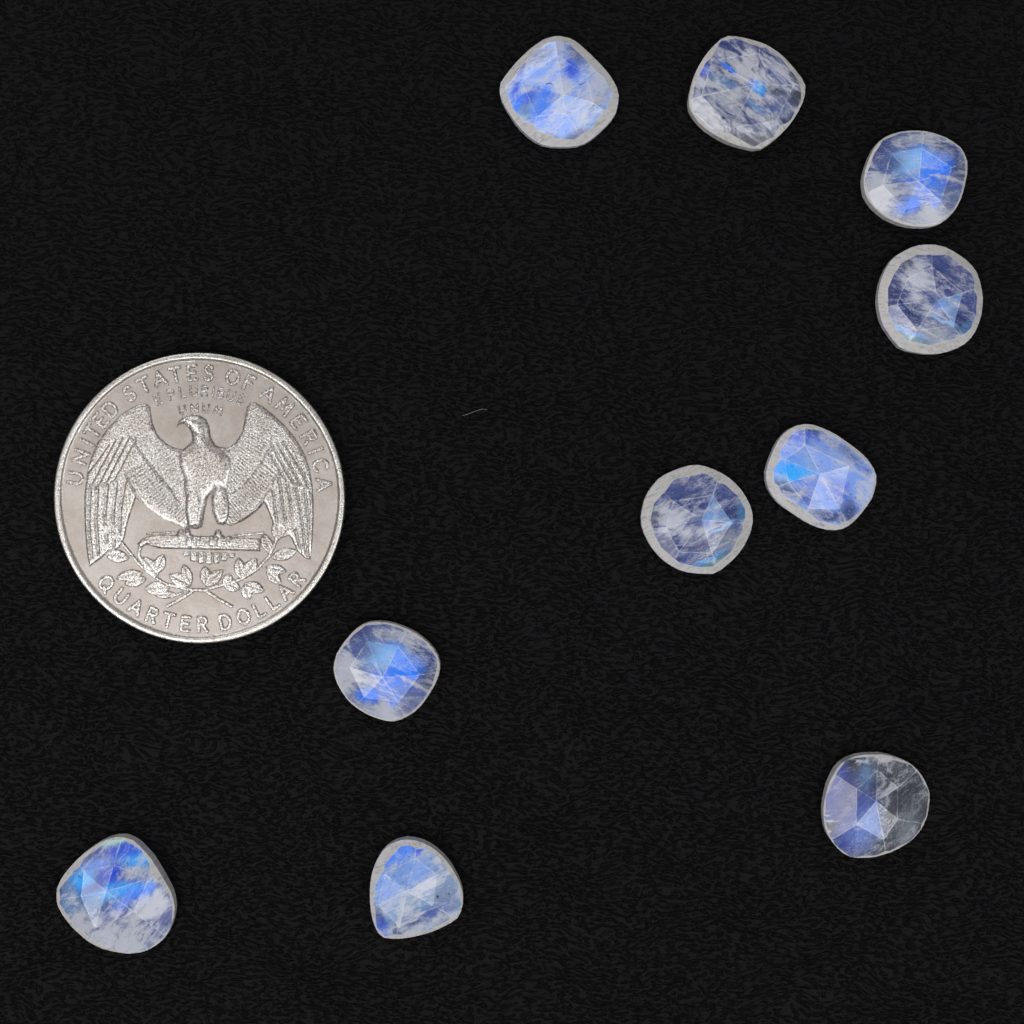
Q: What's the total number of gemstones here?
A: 10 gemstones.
